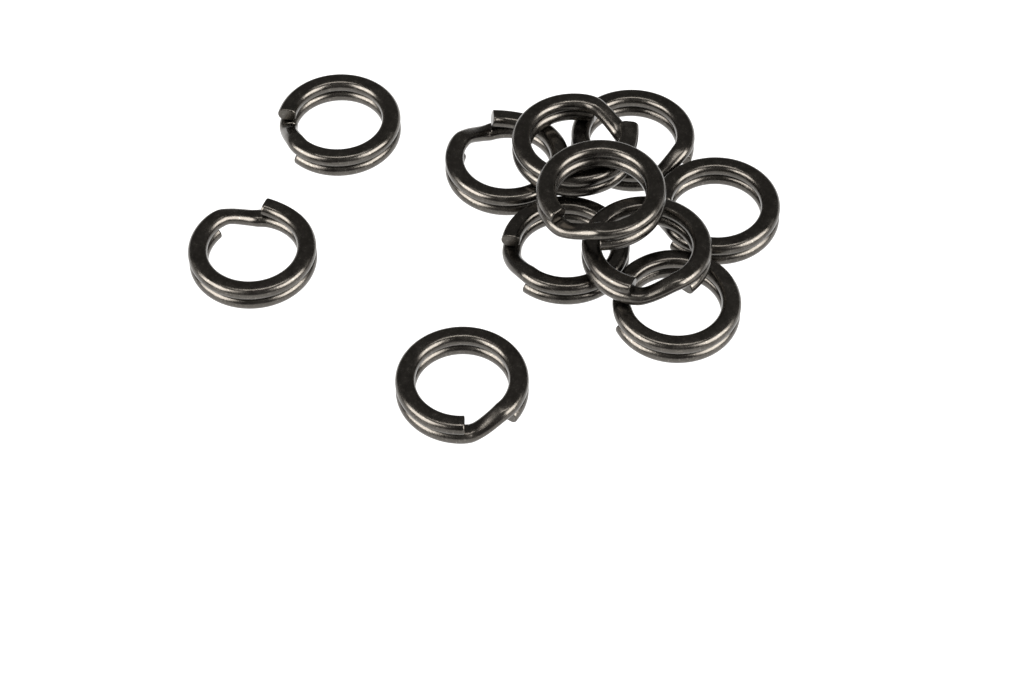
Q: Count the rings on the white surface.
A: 11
